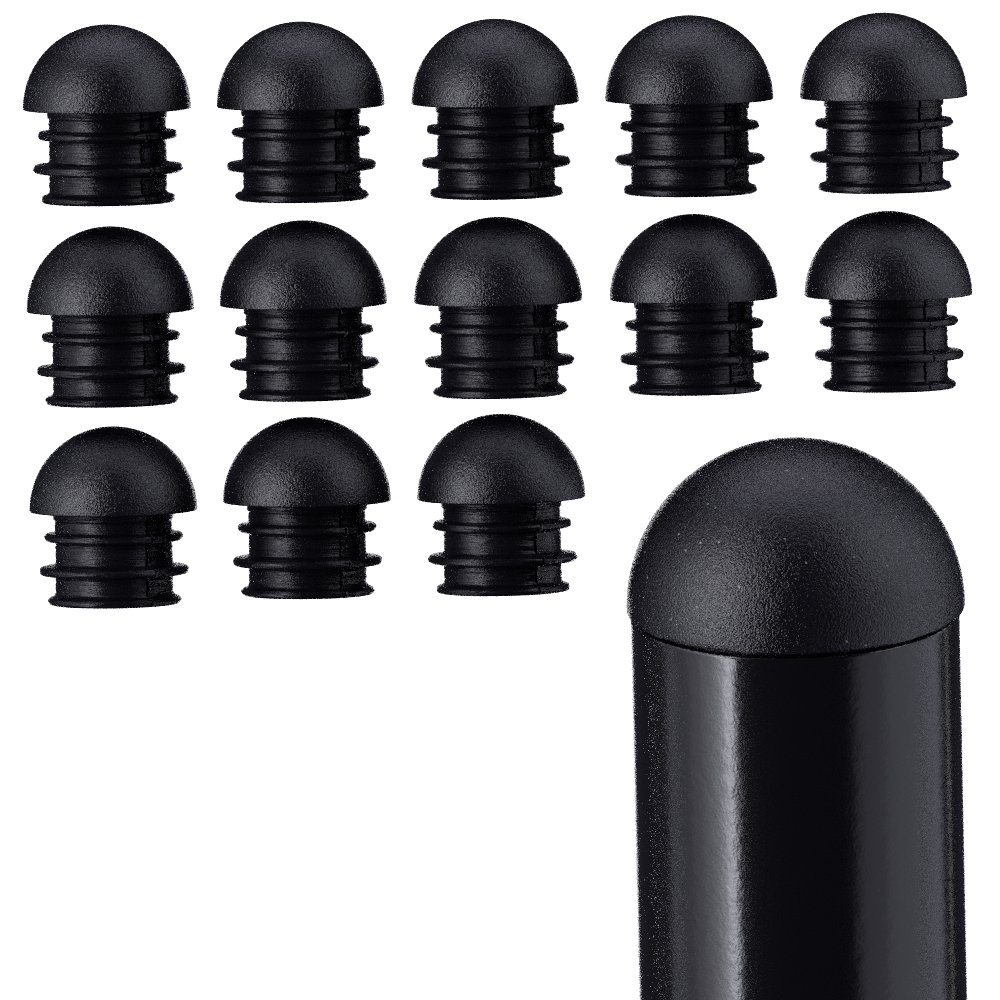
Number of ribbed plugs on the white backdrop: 13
